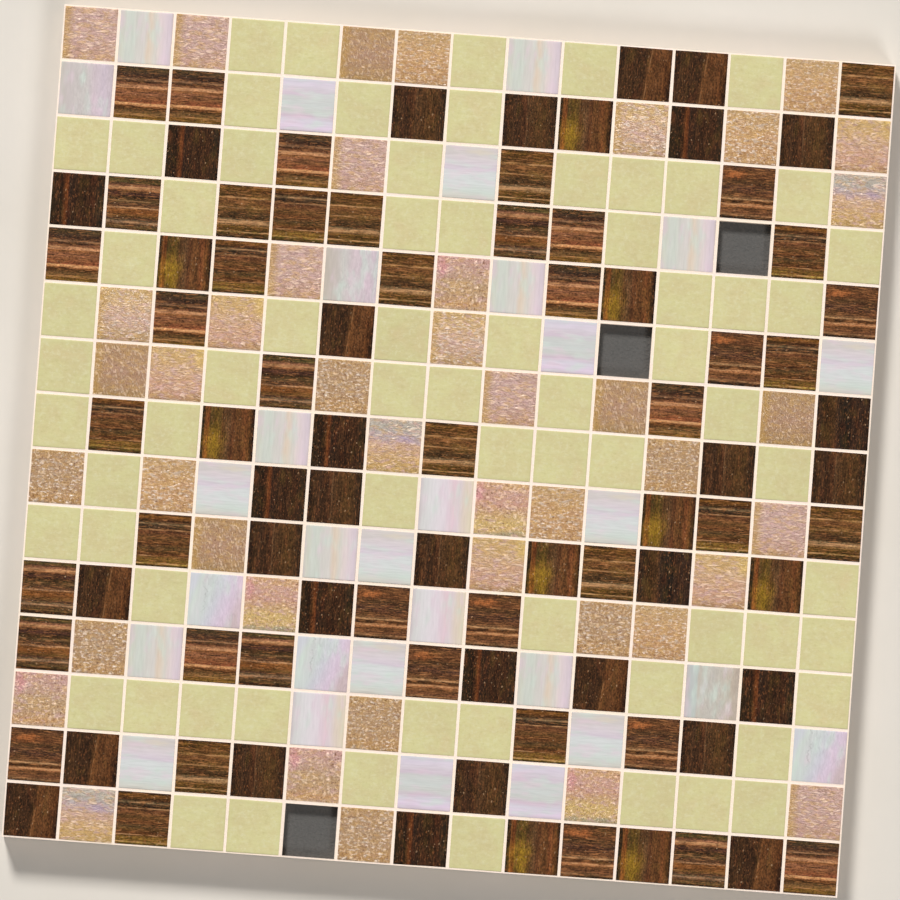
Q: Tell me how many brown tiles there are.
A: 83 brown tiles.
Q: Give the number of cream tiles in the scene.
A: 68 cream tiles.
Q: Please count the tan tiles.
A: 42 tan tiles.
